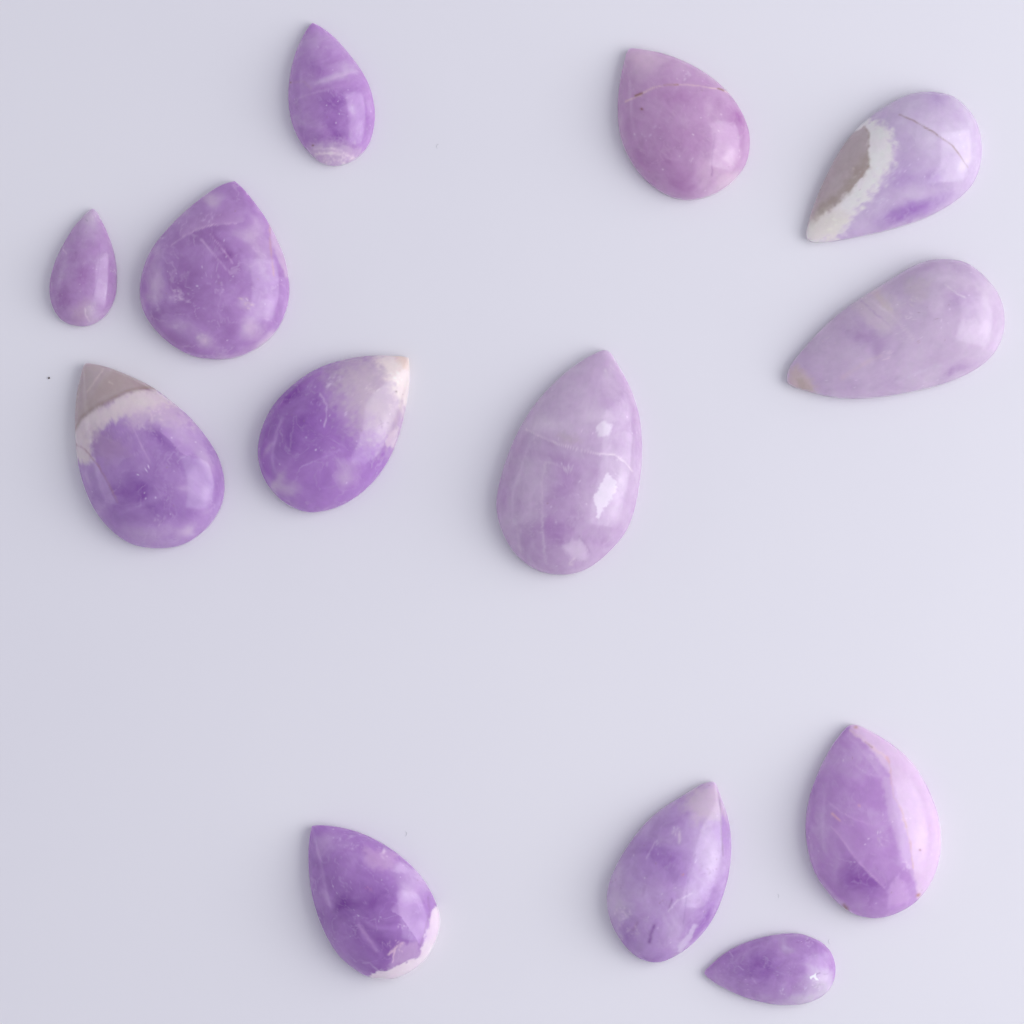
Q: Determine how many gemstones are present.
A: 13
